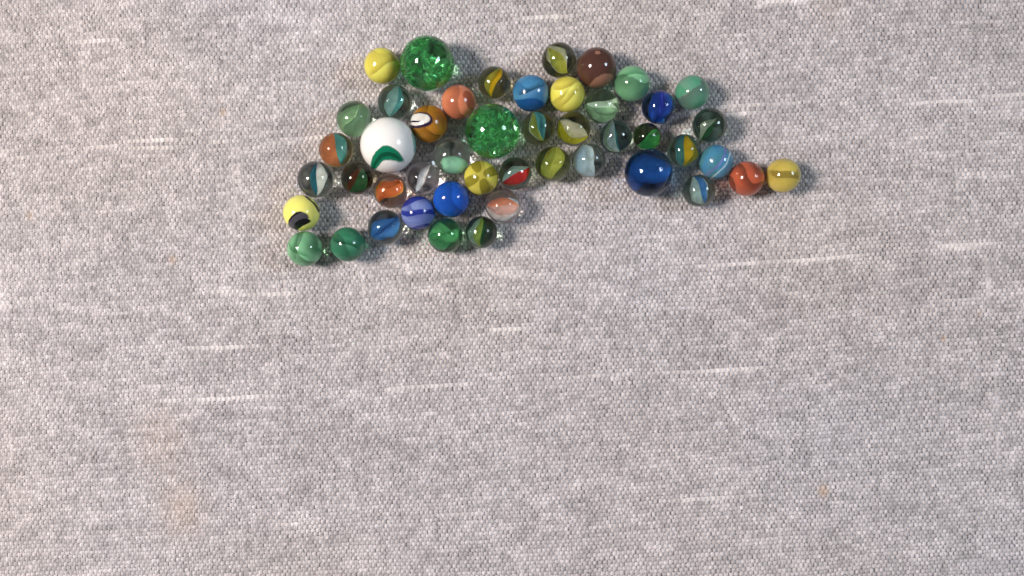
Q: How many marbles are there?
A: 47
